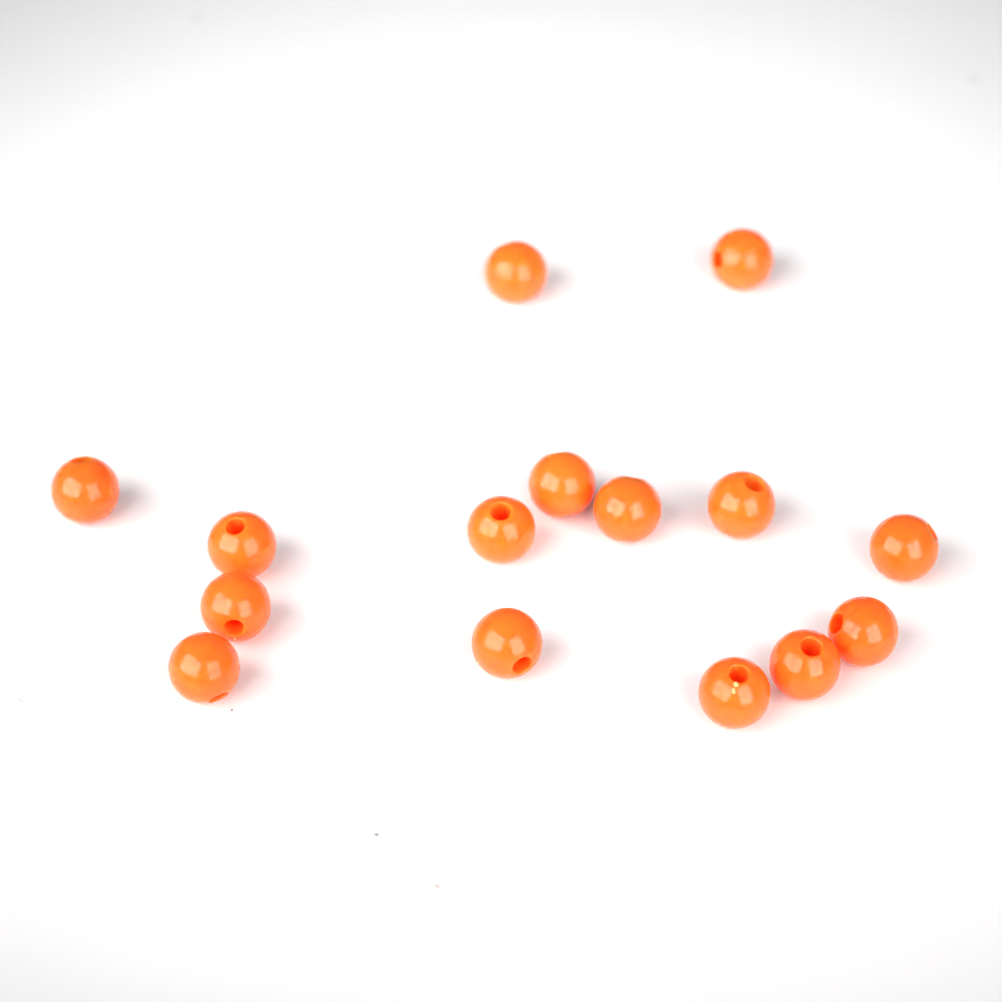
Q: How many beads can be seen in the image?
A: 15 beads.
